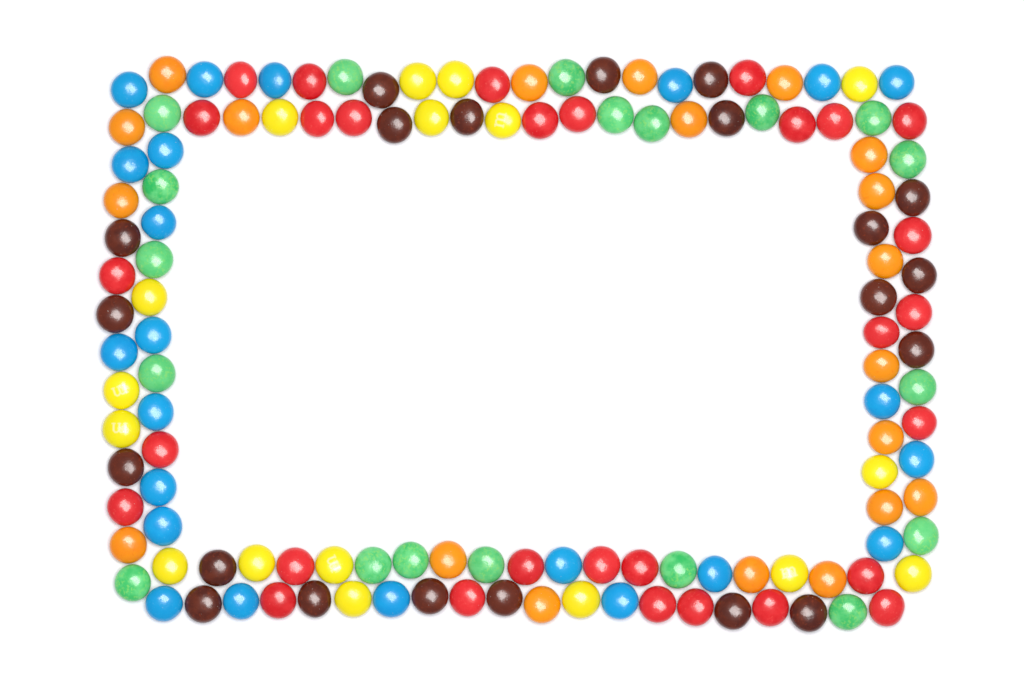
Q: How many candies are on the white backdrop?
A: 130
